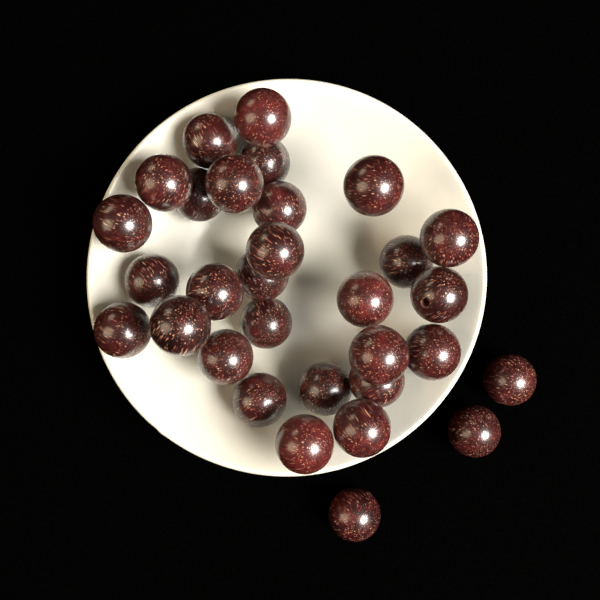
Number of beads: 31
